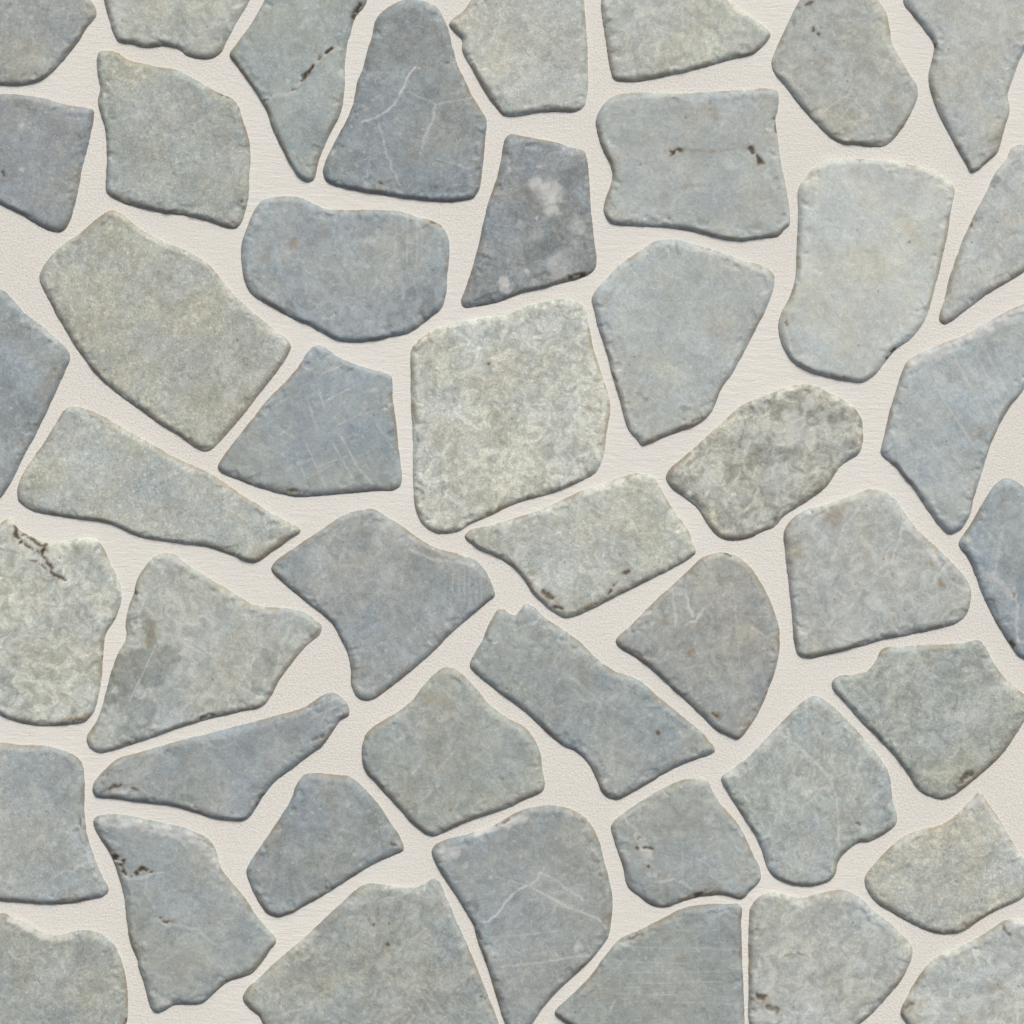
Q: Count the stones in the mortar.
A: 46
